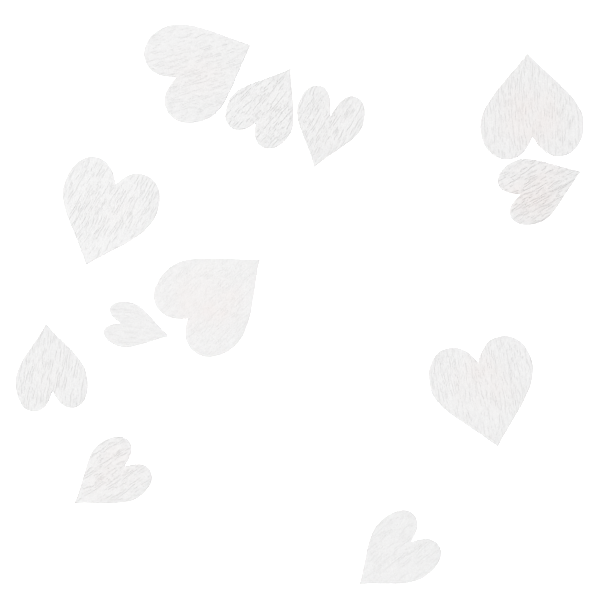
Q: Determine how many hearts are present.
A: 12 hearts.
